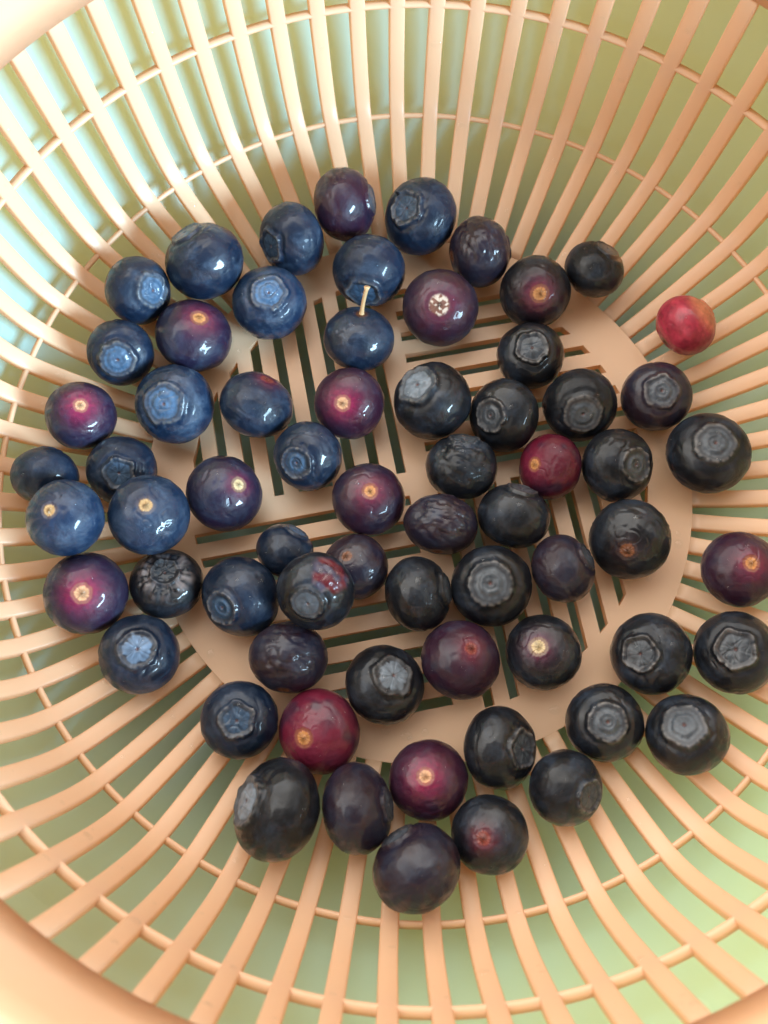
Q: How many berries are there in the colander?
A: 66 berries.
